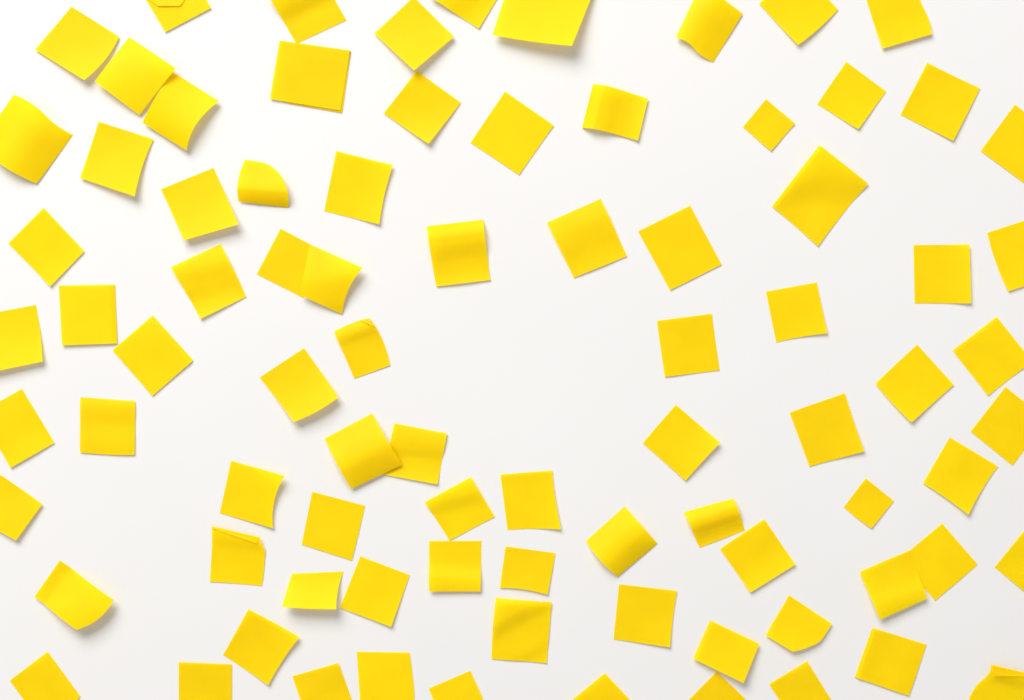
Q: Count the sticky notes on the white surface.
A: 84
